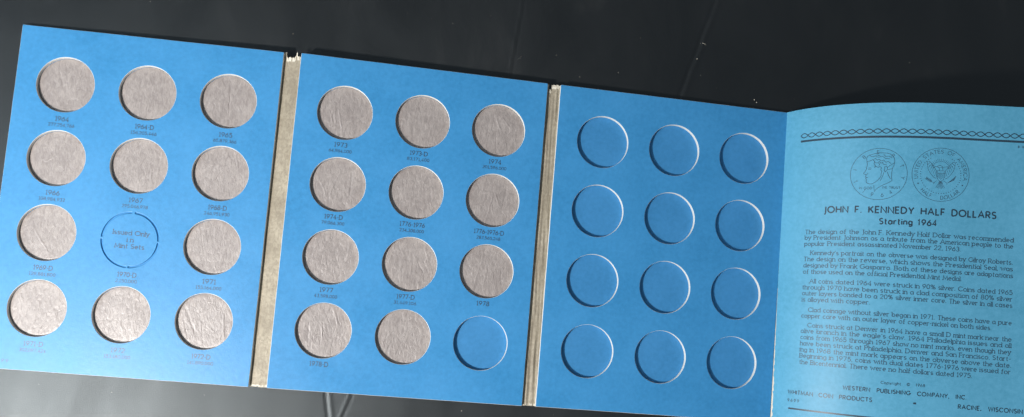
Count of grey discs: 22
